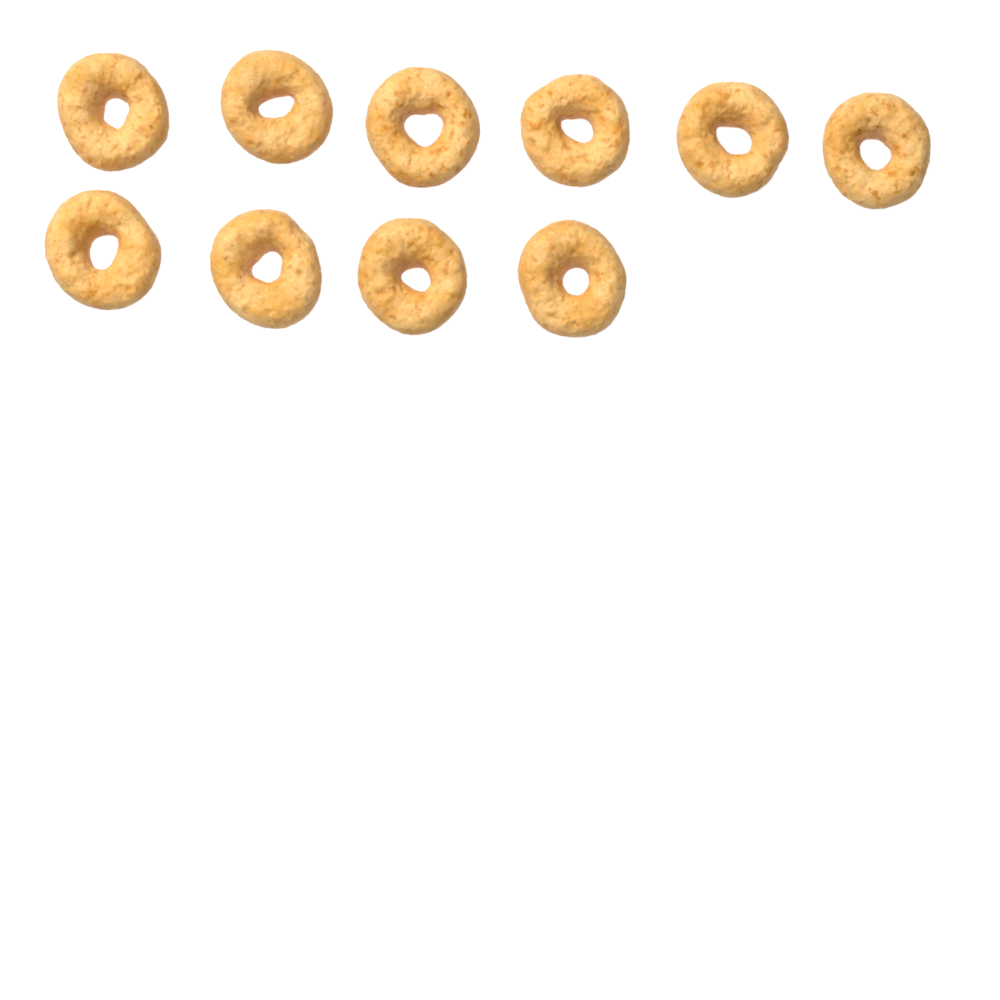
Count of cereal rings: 10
